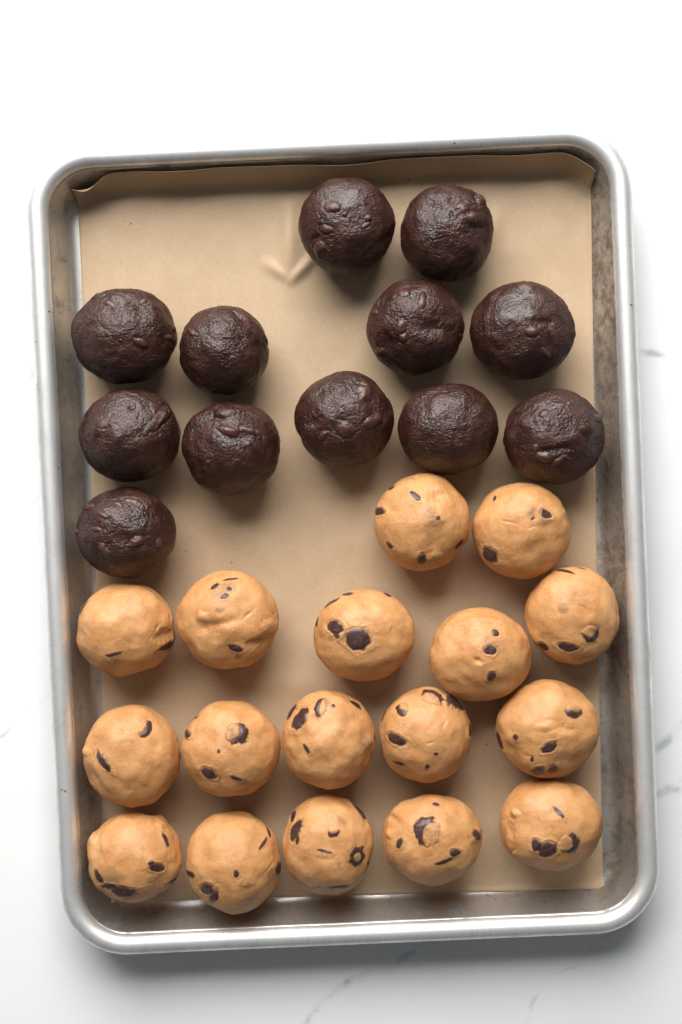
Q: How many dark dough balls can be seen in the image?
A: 12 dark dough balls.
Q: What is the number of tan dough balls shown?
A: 17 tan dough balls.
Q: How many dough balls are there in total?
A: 29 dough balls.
